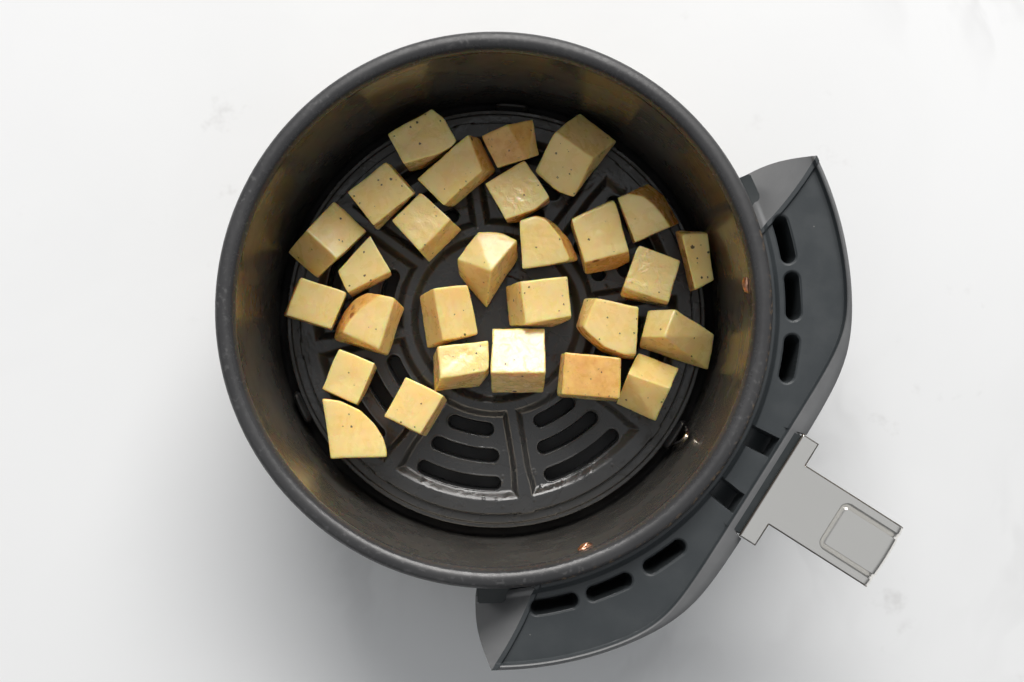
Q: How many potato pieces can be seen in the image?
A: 28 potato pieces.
